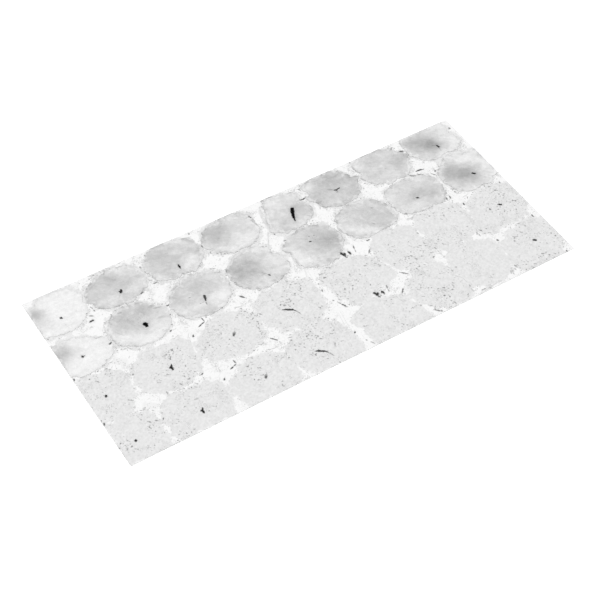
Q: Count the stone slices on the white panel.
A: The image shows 16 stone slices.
